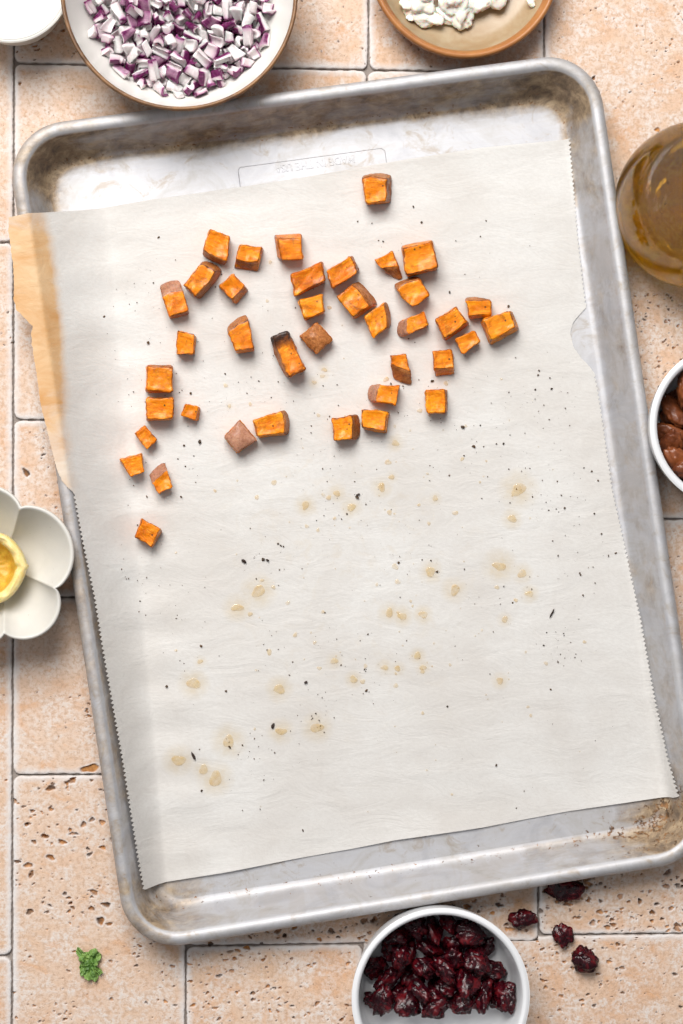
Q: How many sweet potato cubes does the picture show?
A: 39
